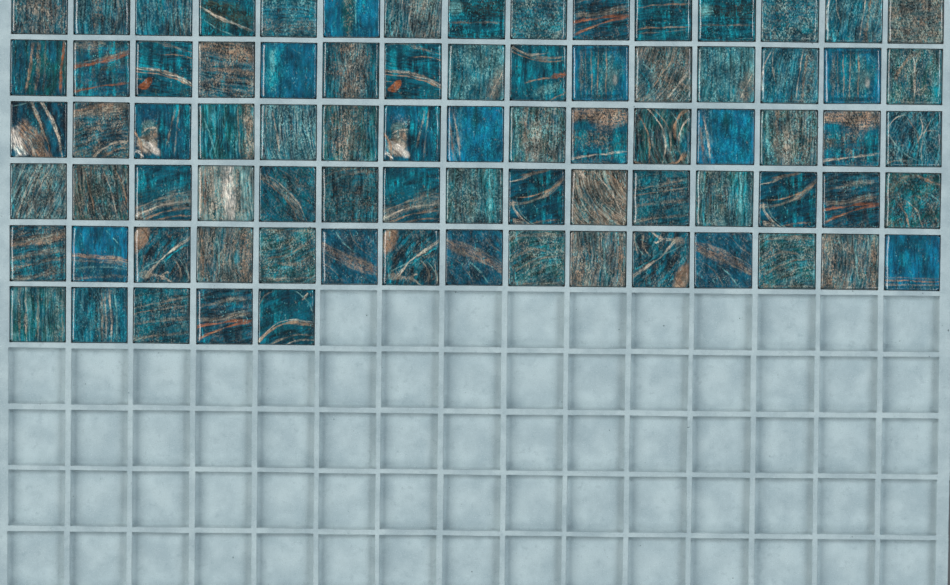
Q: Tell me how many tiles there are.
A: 80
